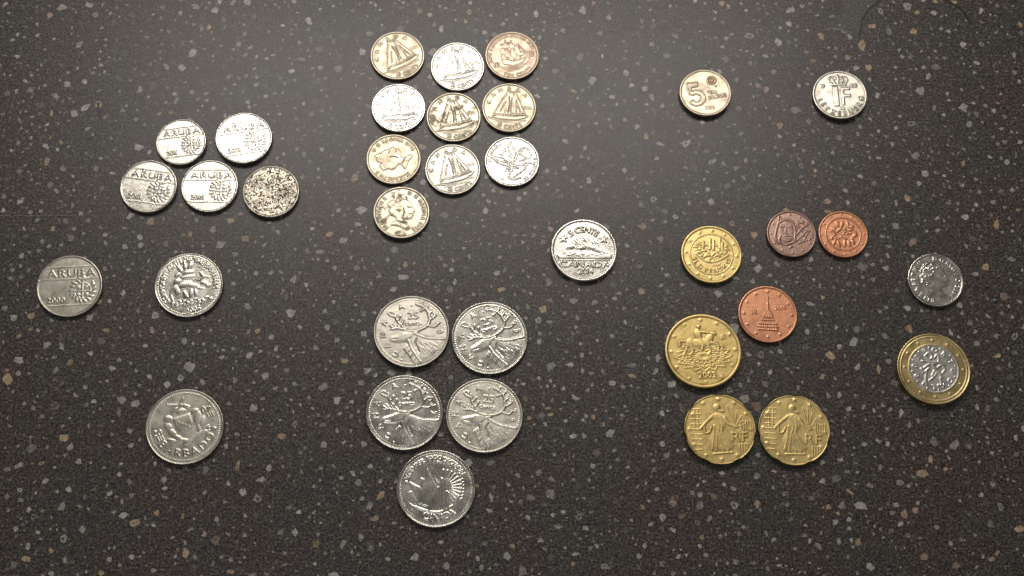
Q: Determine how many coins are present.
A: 35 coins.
